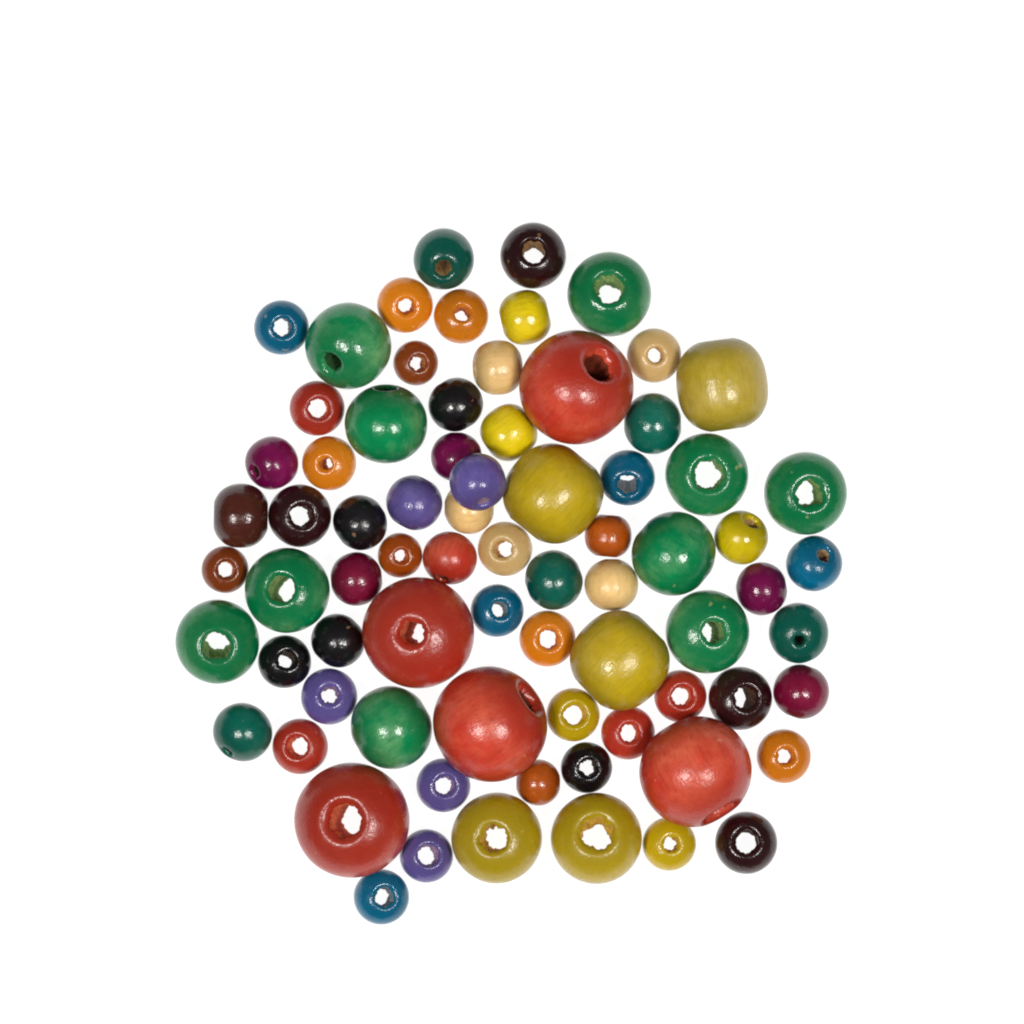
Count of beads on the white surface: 75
